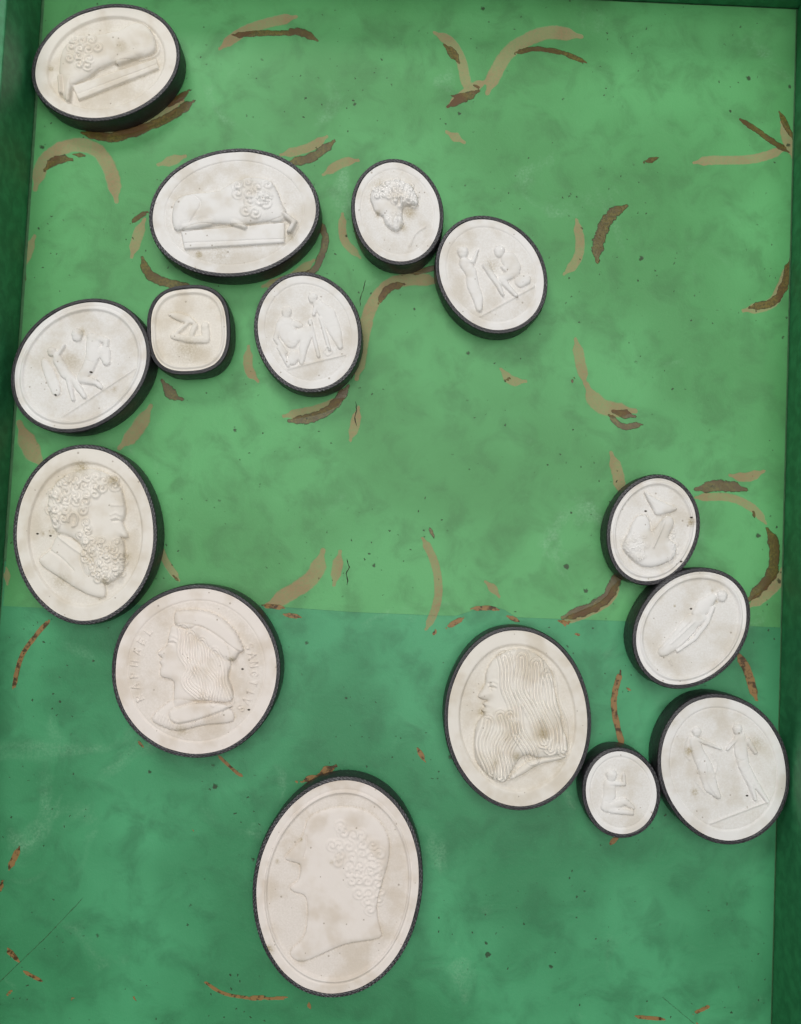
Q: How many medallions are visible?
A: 15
